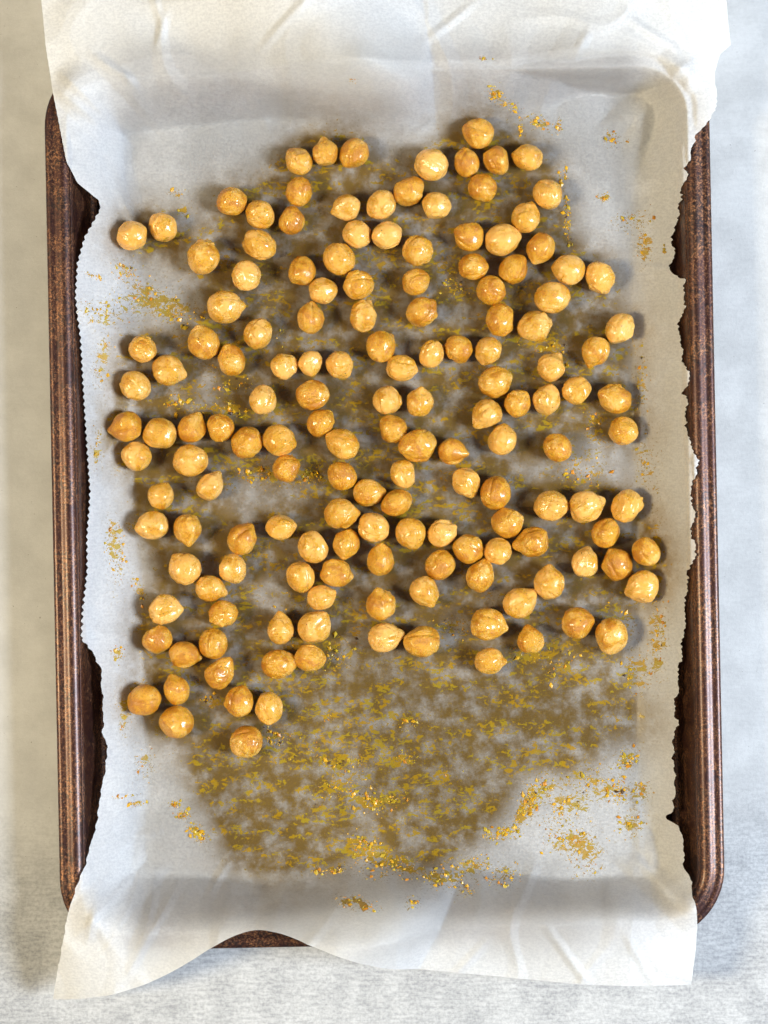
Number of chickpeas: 157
